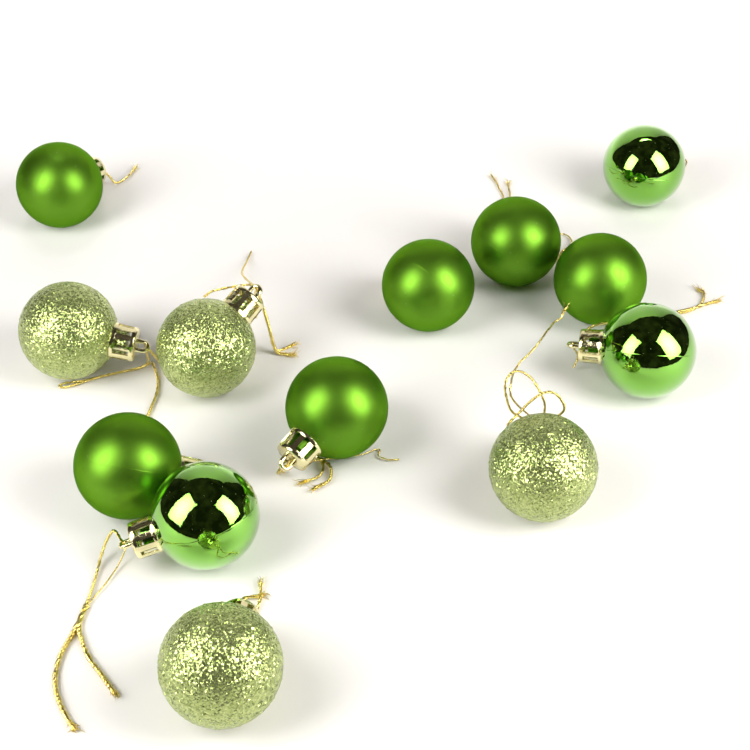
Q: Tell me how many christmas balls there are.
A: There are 13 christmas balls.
